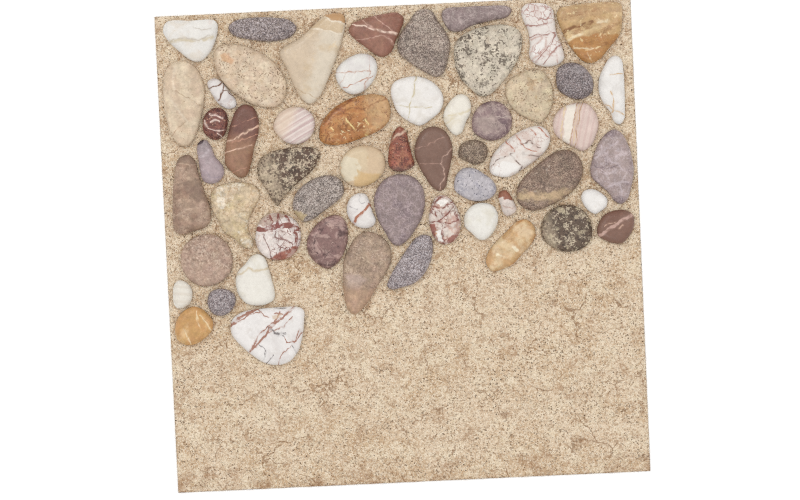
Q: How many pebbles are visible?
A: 56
